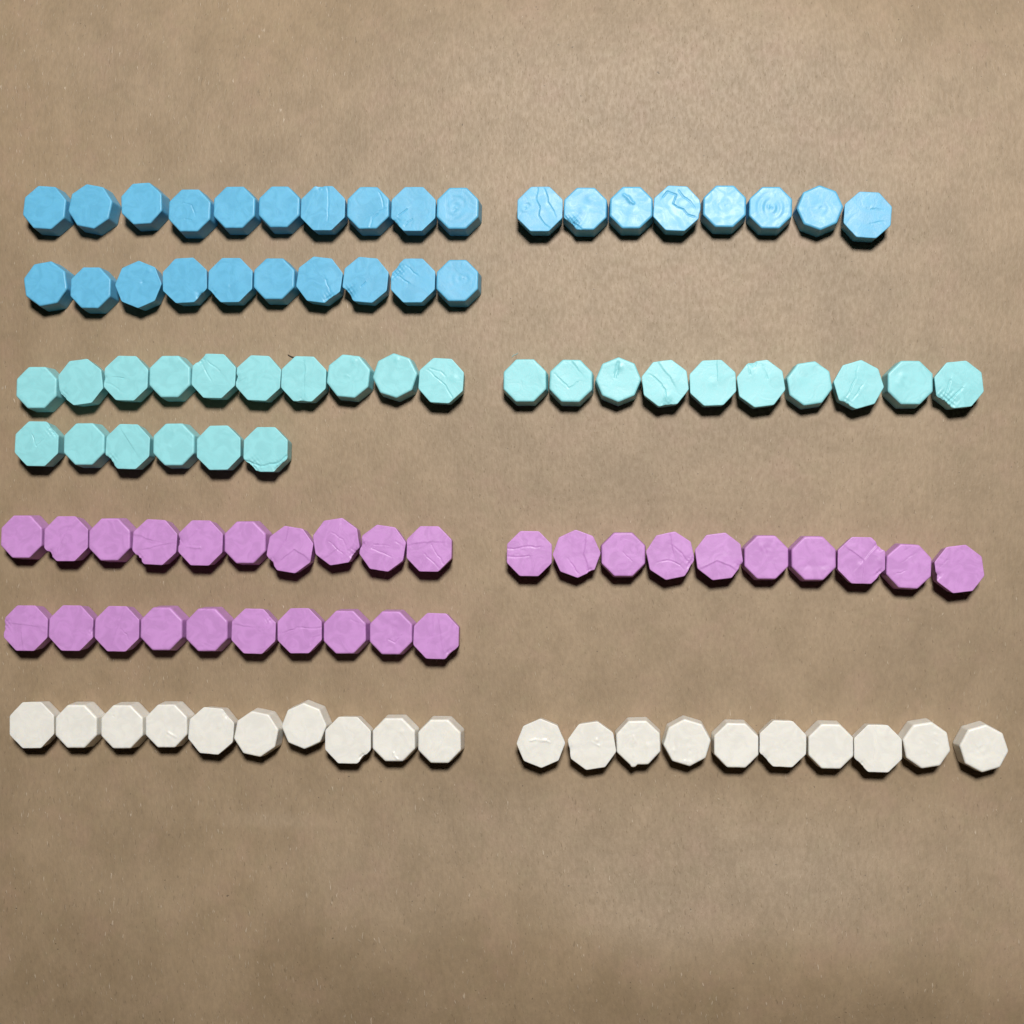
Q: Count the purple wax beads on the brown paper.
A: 30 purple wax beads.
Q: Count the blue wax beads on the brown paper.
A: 28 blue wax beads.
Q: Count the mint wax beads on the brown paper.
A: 26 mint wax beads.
